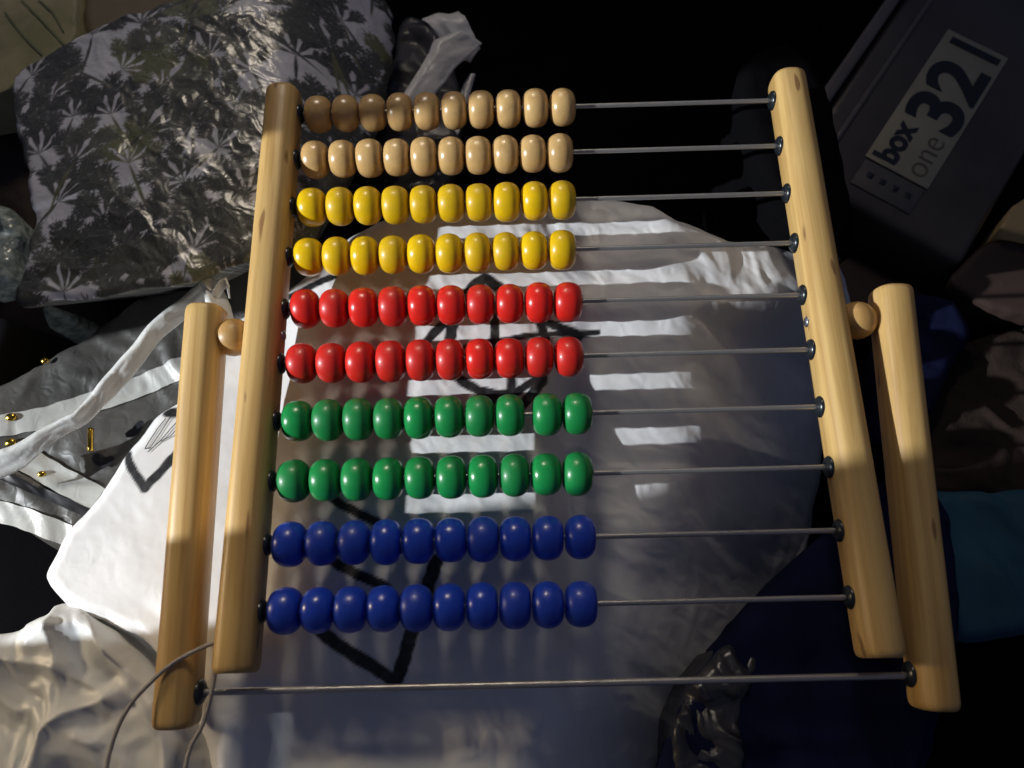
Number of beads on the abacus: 100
